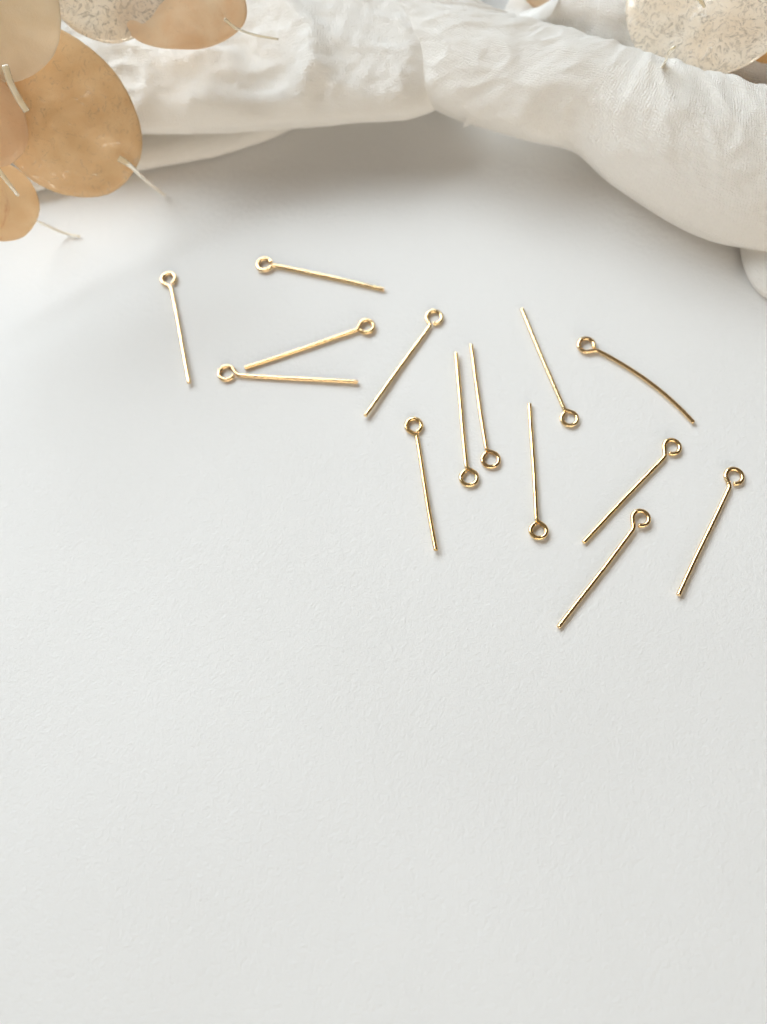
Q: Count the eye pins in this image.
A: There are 14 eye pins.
